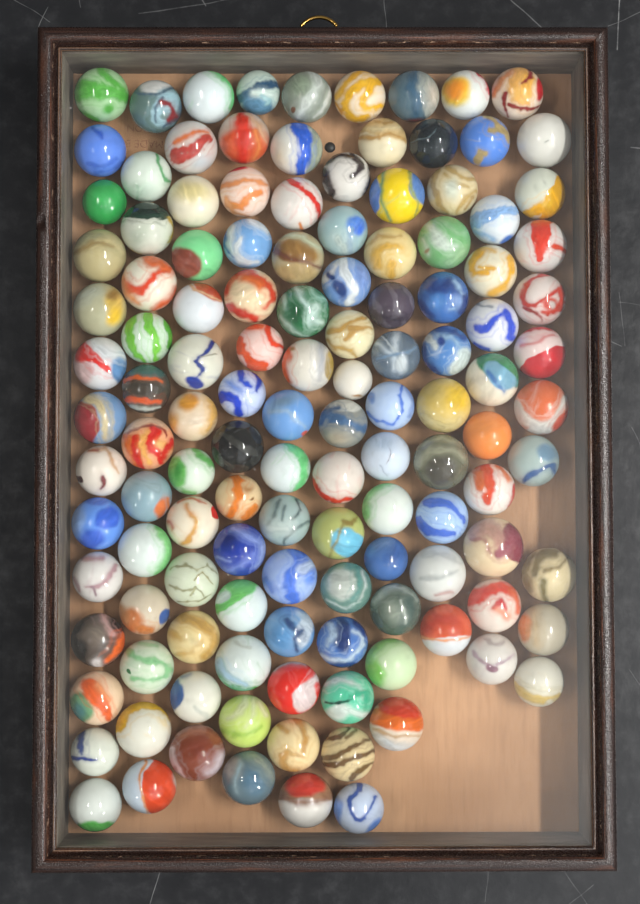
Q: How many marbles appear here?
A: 127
